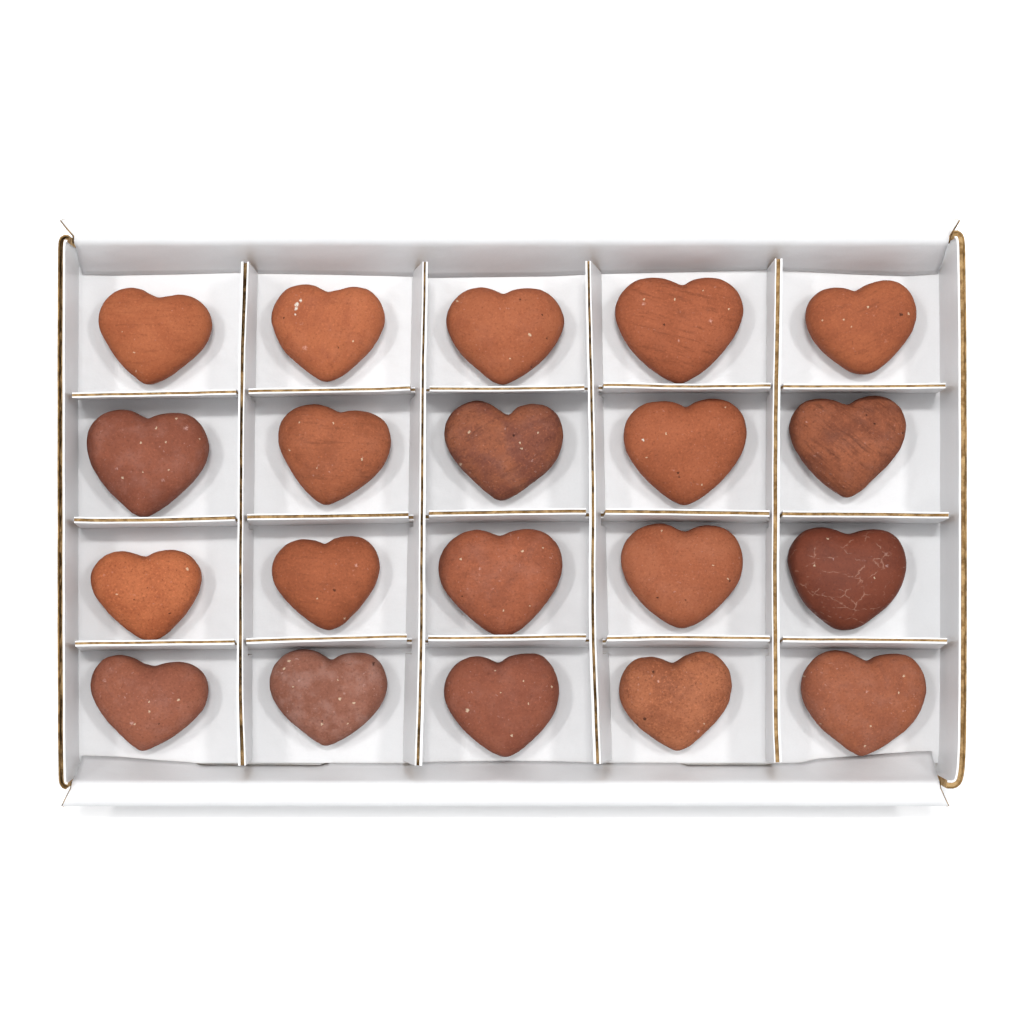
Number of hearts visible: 20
